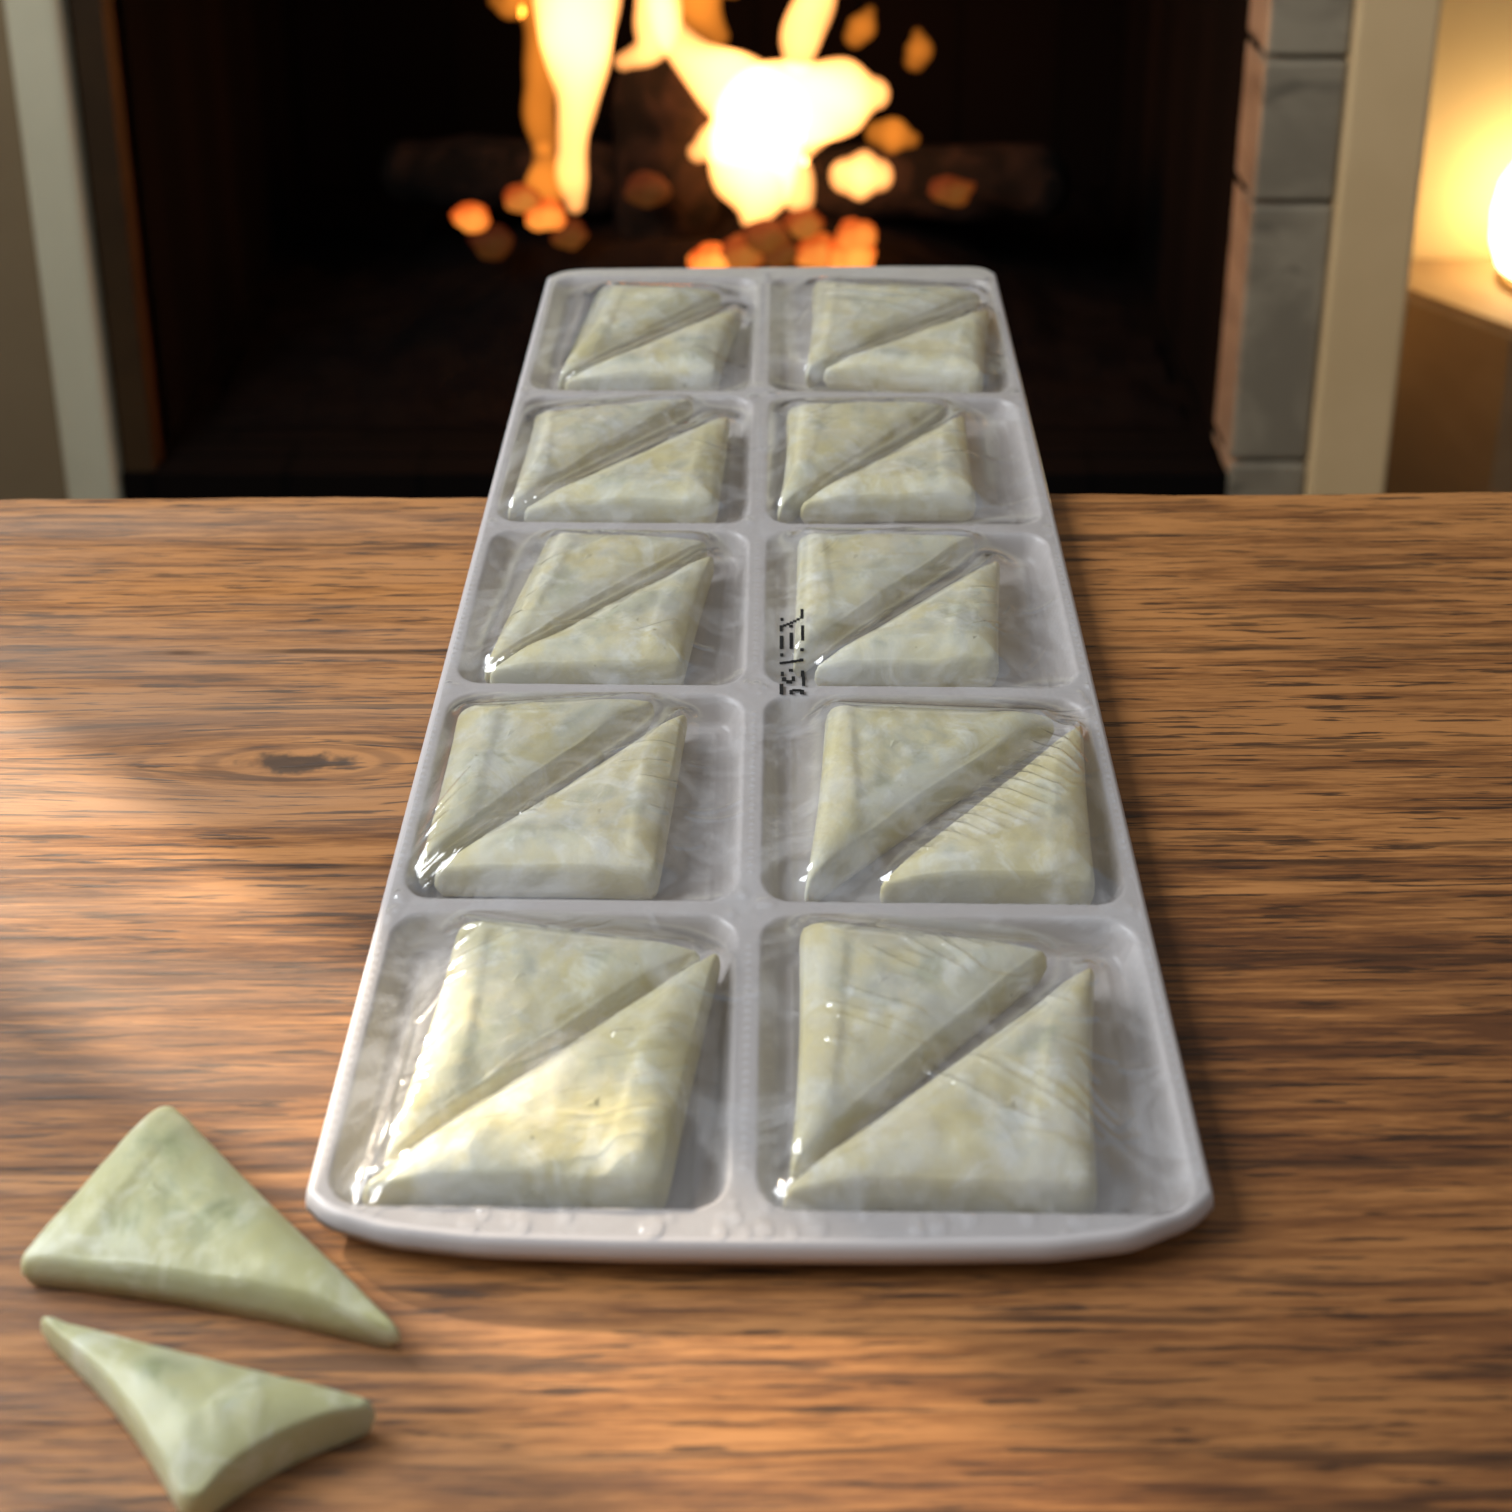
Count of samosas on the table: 22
